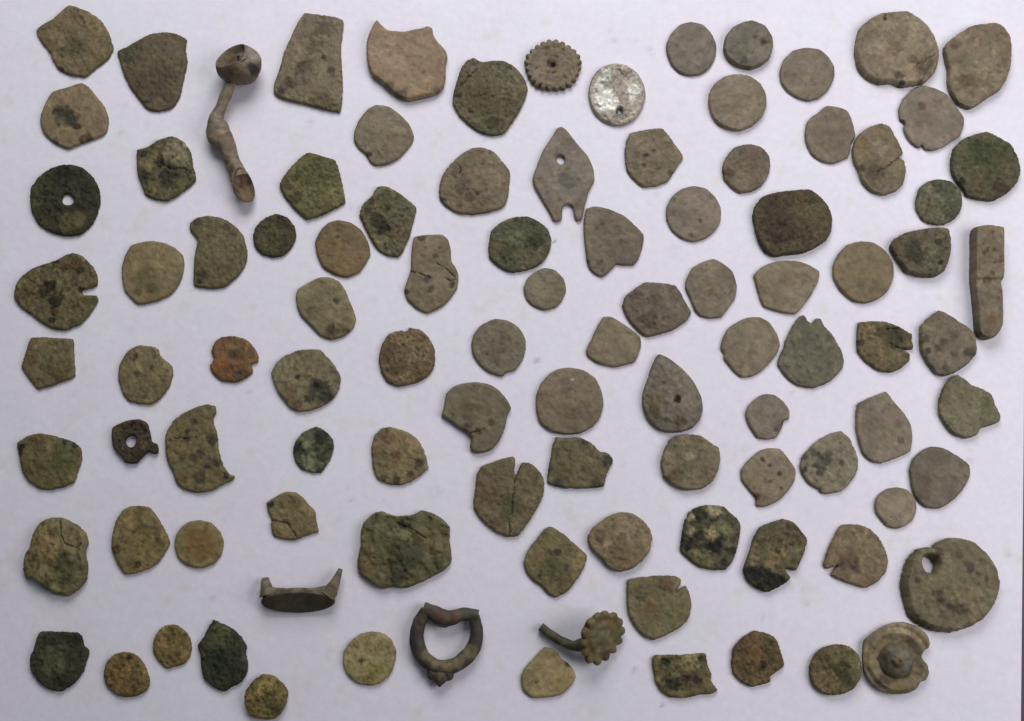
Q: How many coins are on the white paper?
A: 92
